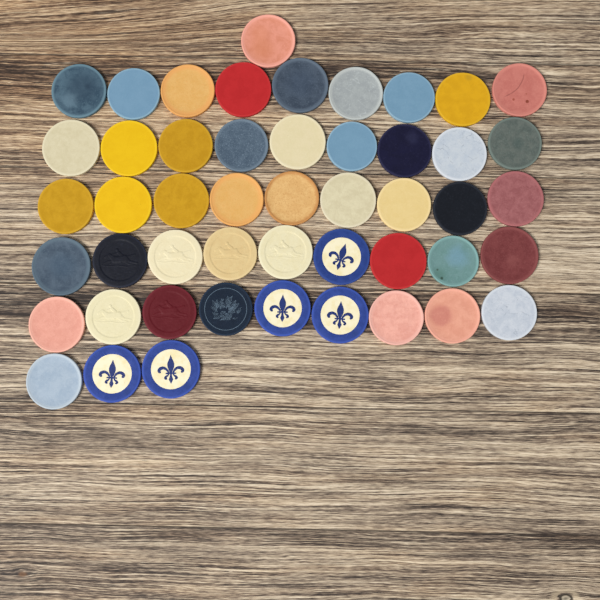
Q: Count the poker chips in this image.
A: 49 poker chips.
